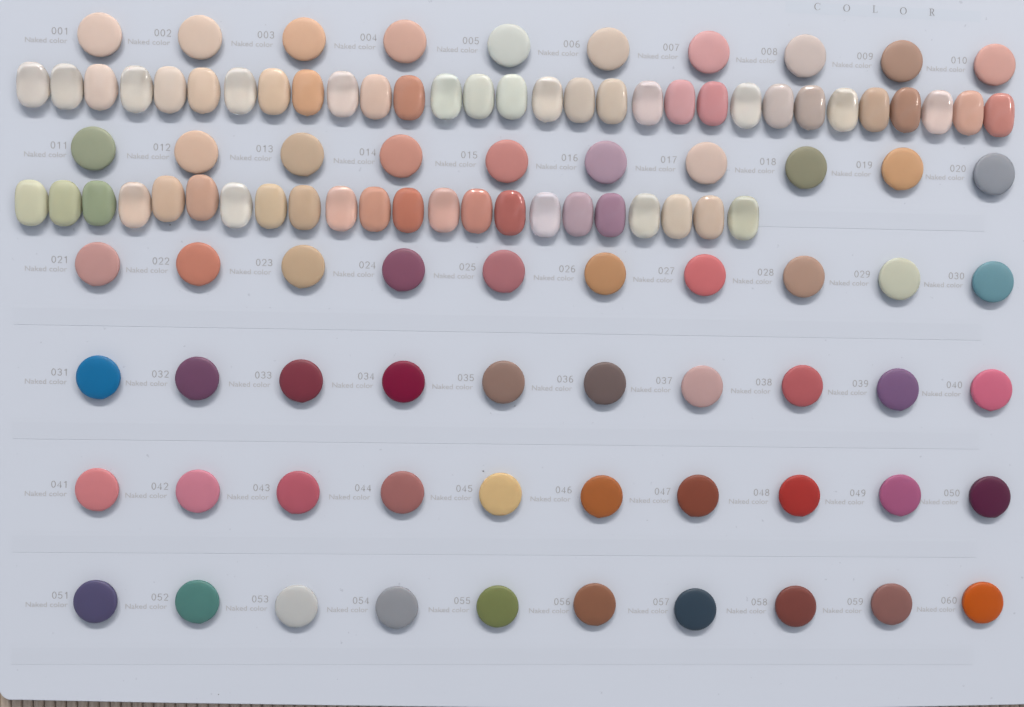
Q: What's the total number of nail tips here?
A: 52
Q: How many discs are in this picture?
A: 60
